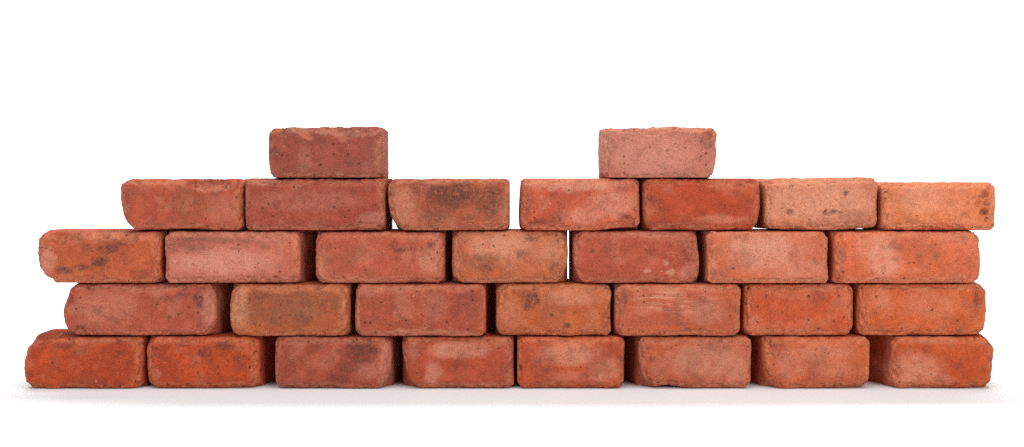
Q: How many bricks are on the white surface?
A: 31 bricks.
